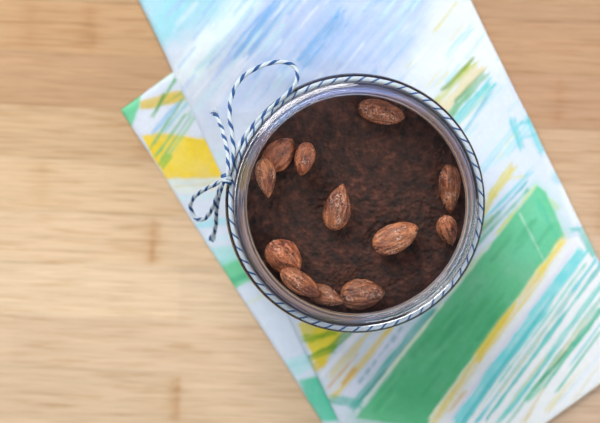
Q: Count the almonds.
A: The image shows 12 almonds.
